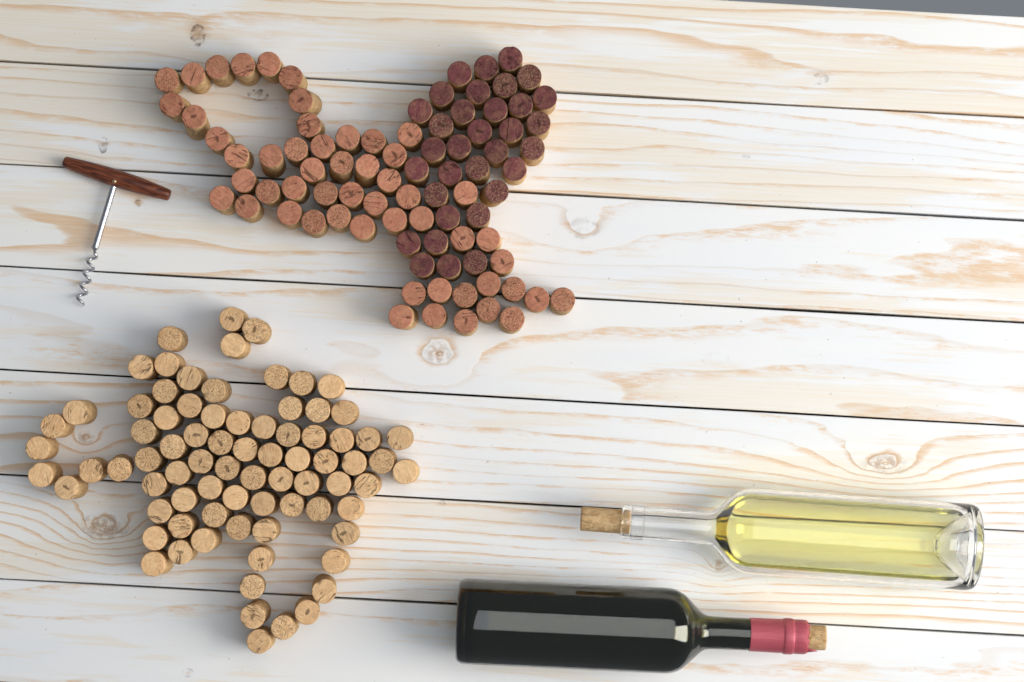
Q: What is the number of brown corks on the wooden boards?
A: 54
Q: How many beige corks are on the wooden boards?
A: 81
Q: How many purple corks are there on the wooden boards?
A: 33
